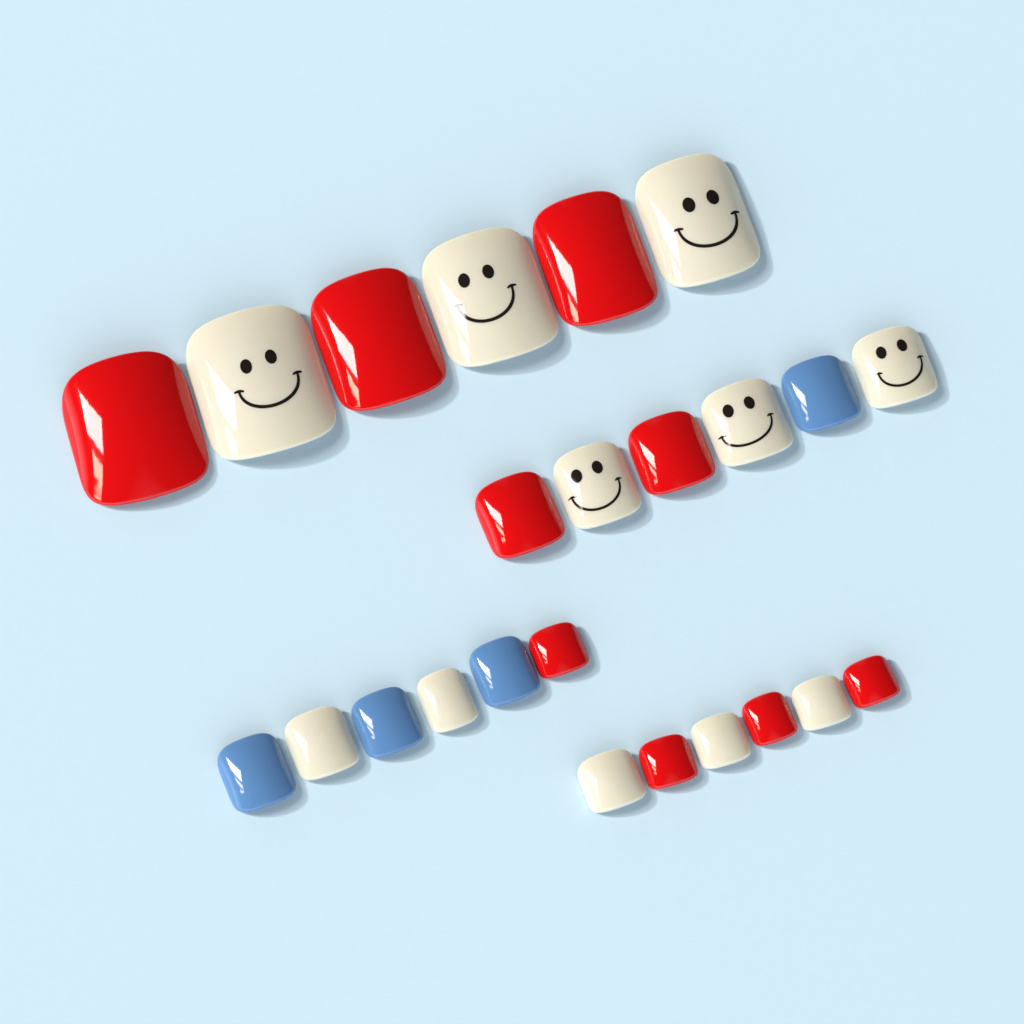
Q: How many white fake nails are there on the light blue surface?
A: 11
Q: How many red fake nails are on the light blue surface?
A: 9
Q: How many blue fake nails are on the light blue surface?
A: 4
